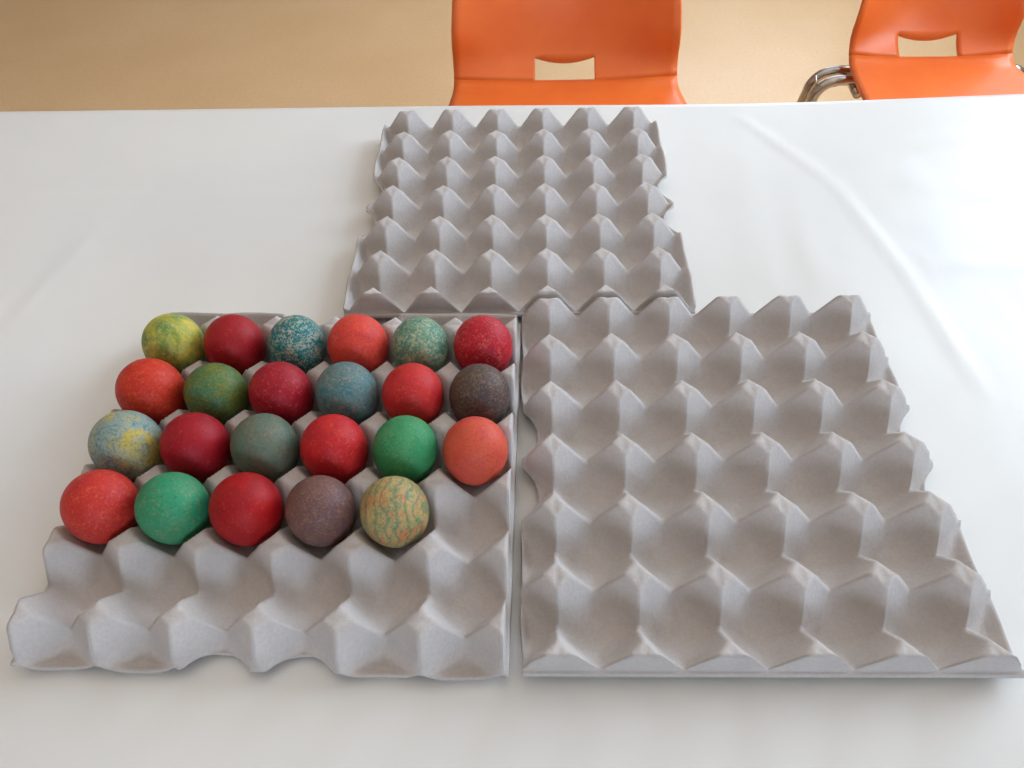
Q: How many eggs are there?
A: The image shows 23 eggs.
